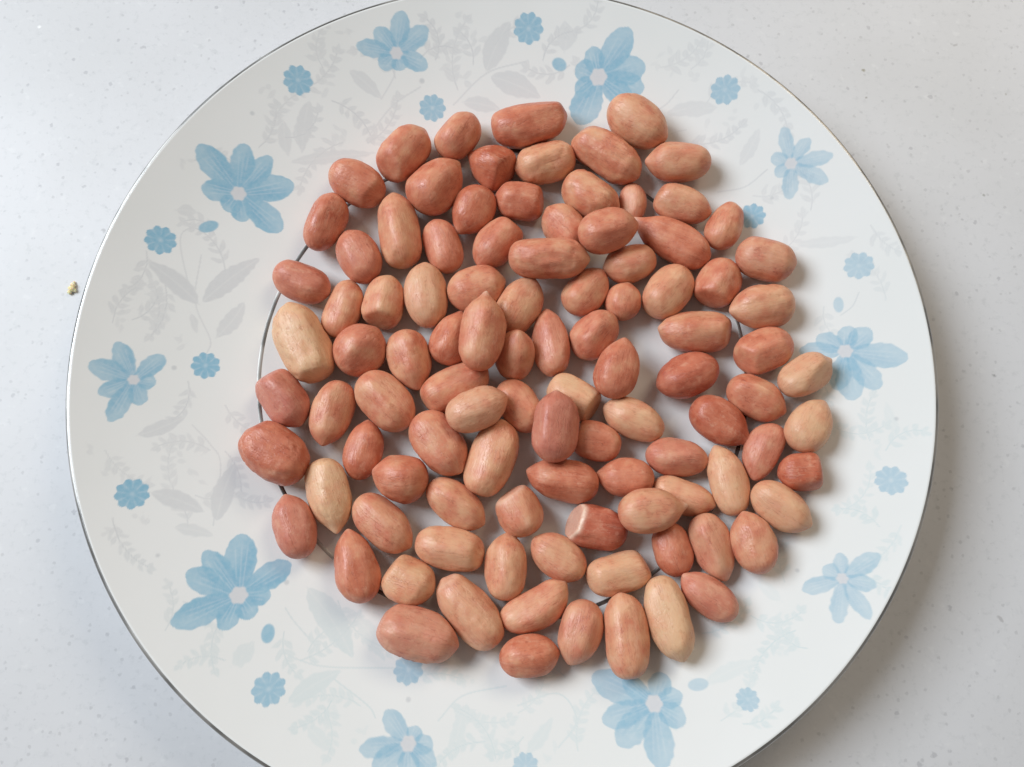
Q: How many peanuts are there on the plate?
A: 101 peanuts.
